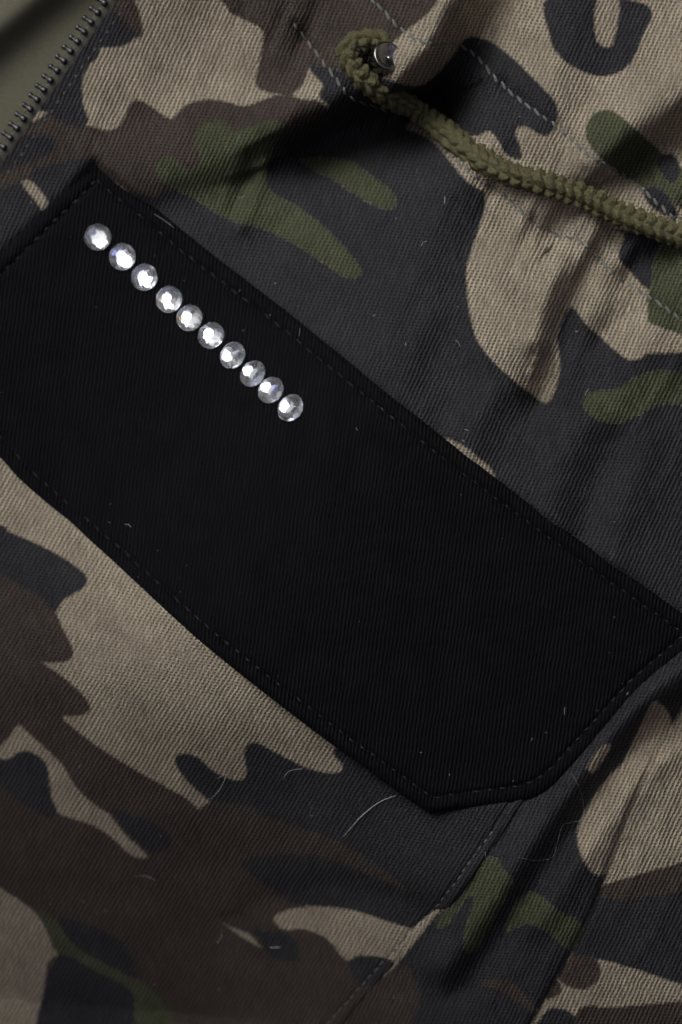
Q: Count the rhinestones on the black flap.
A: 10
